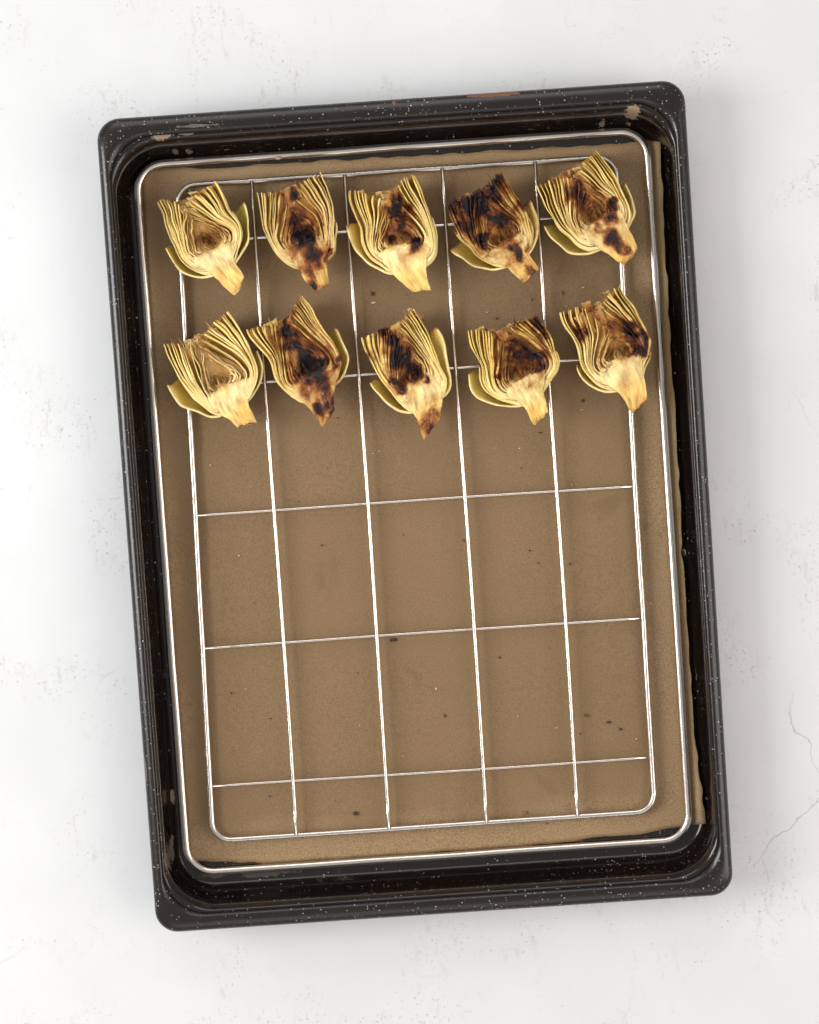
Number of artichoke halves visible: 10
